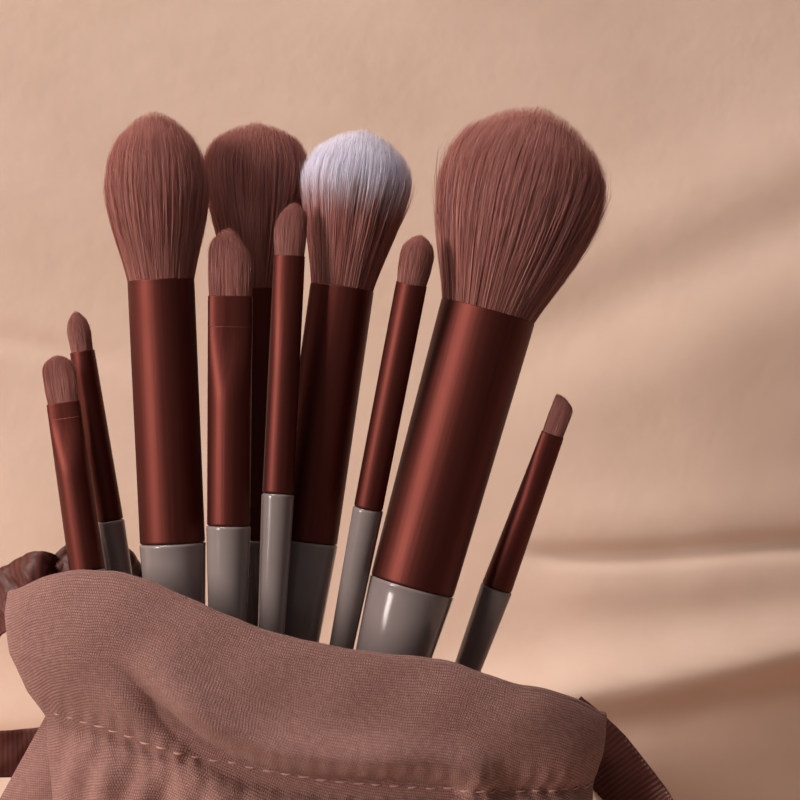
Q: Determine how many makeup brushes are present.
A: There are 10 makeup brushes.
